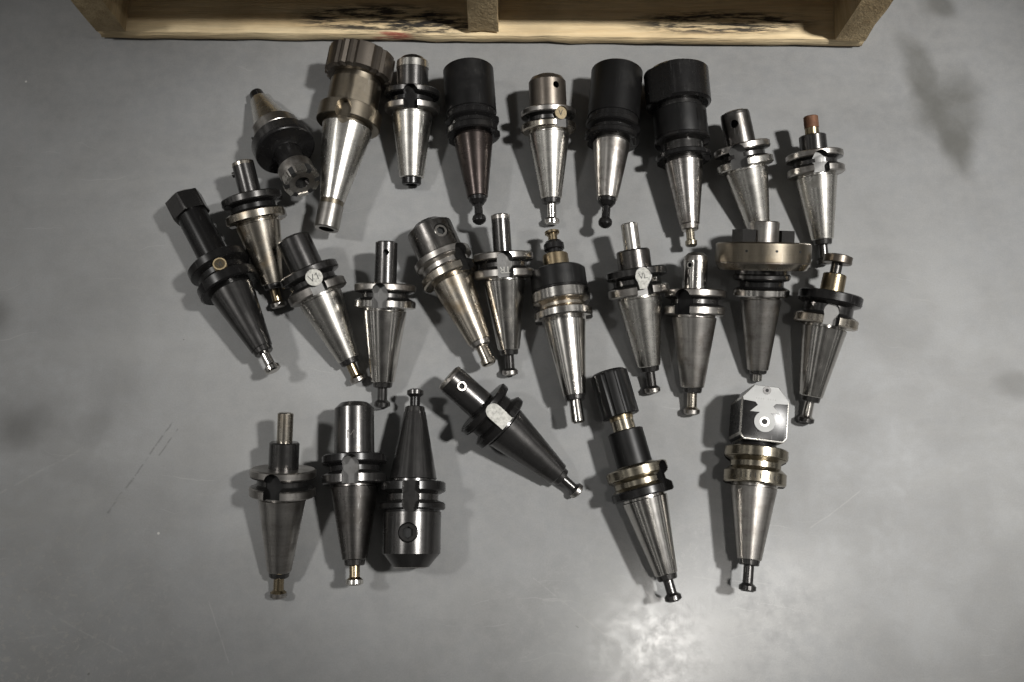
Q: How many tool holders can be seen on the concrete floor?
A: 26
